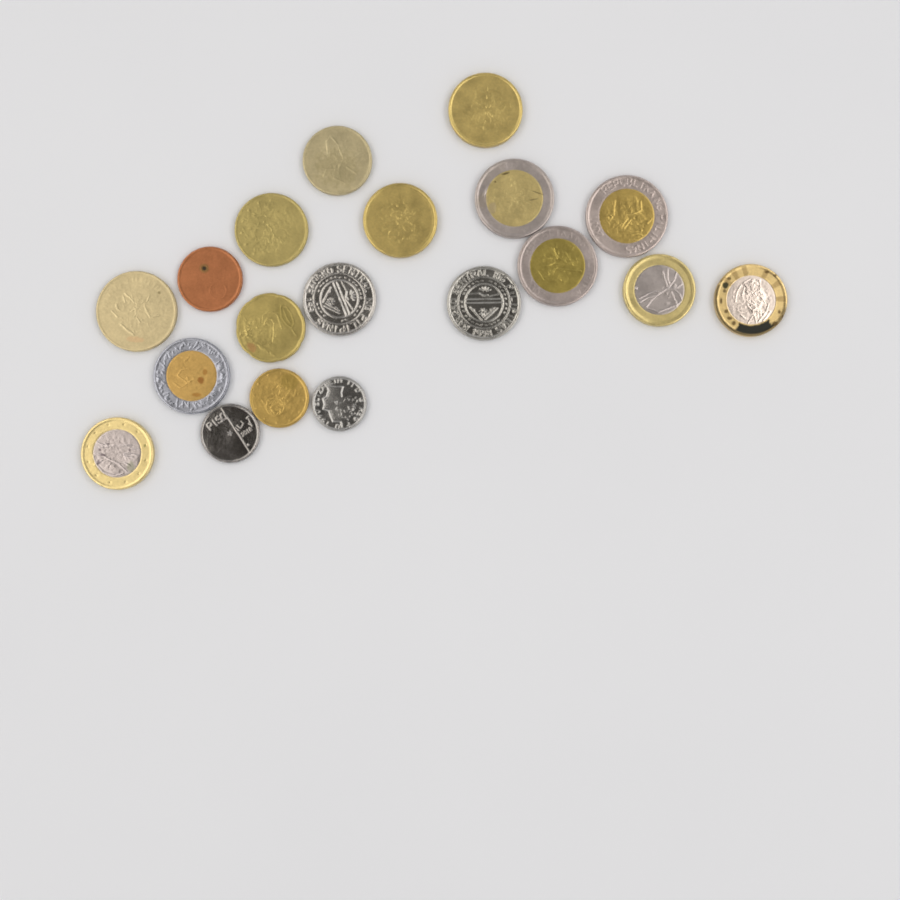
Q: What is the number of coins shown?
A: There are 19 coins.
